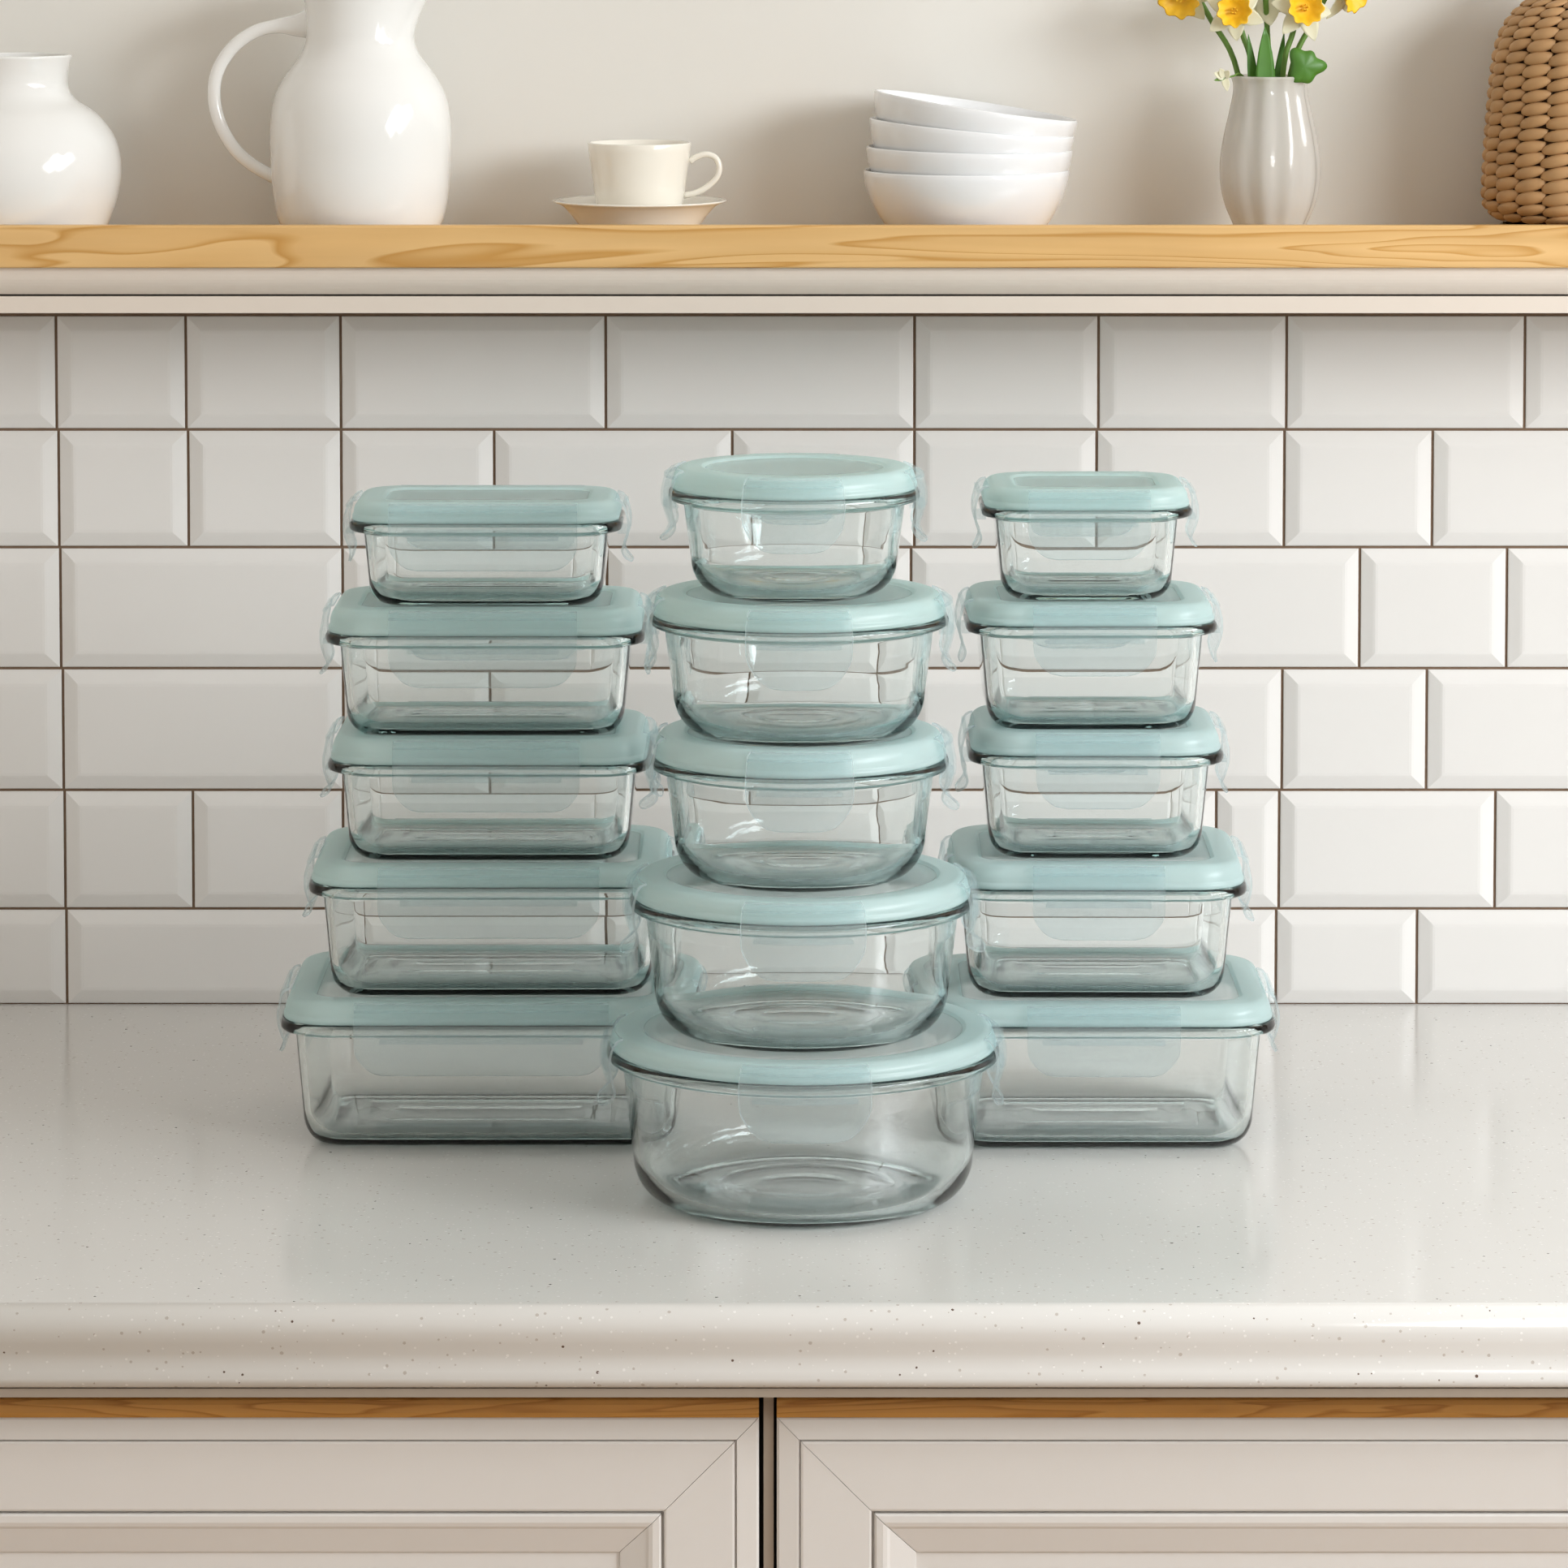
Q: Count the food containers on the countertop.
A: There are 15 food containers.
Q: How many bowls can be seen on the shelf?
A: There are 4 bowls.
